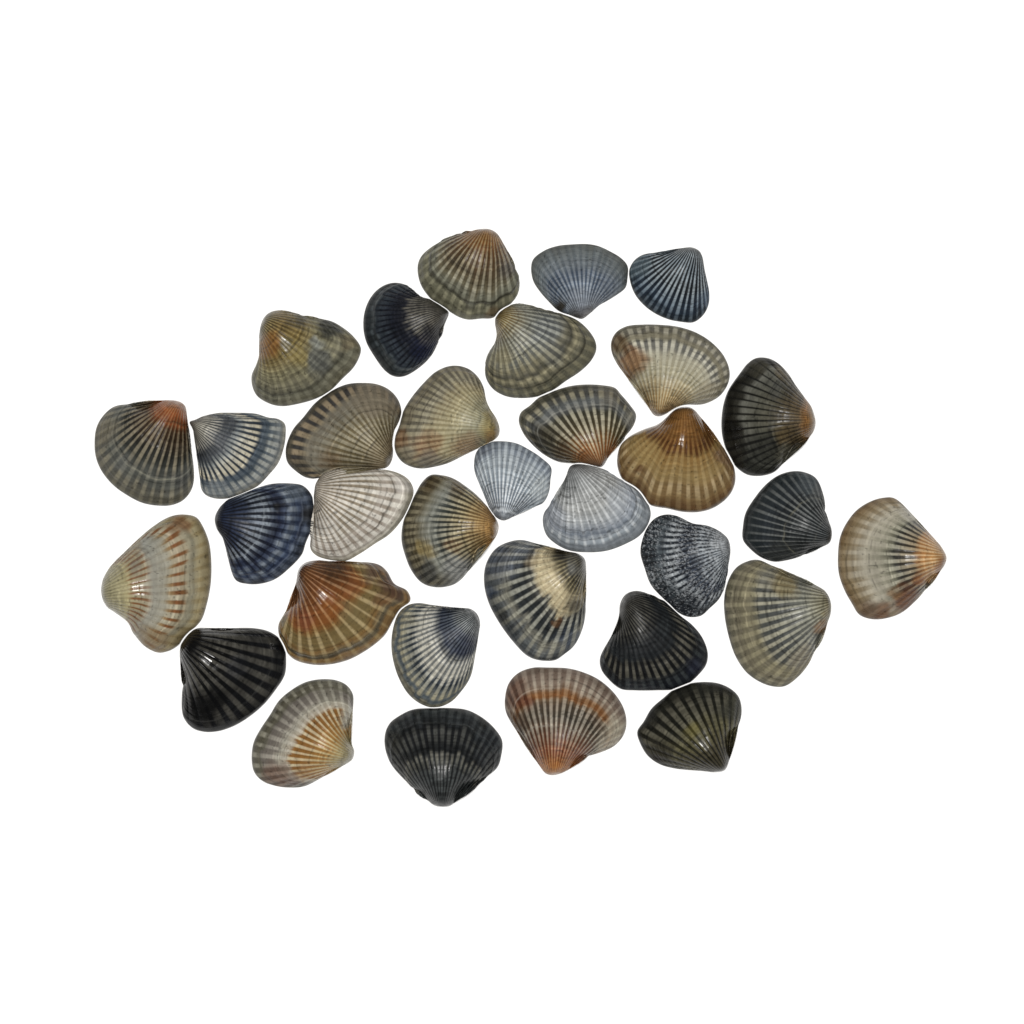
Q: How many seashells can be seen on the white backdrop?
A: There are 33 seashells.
